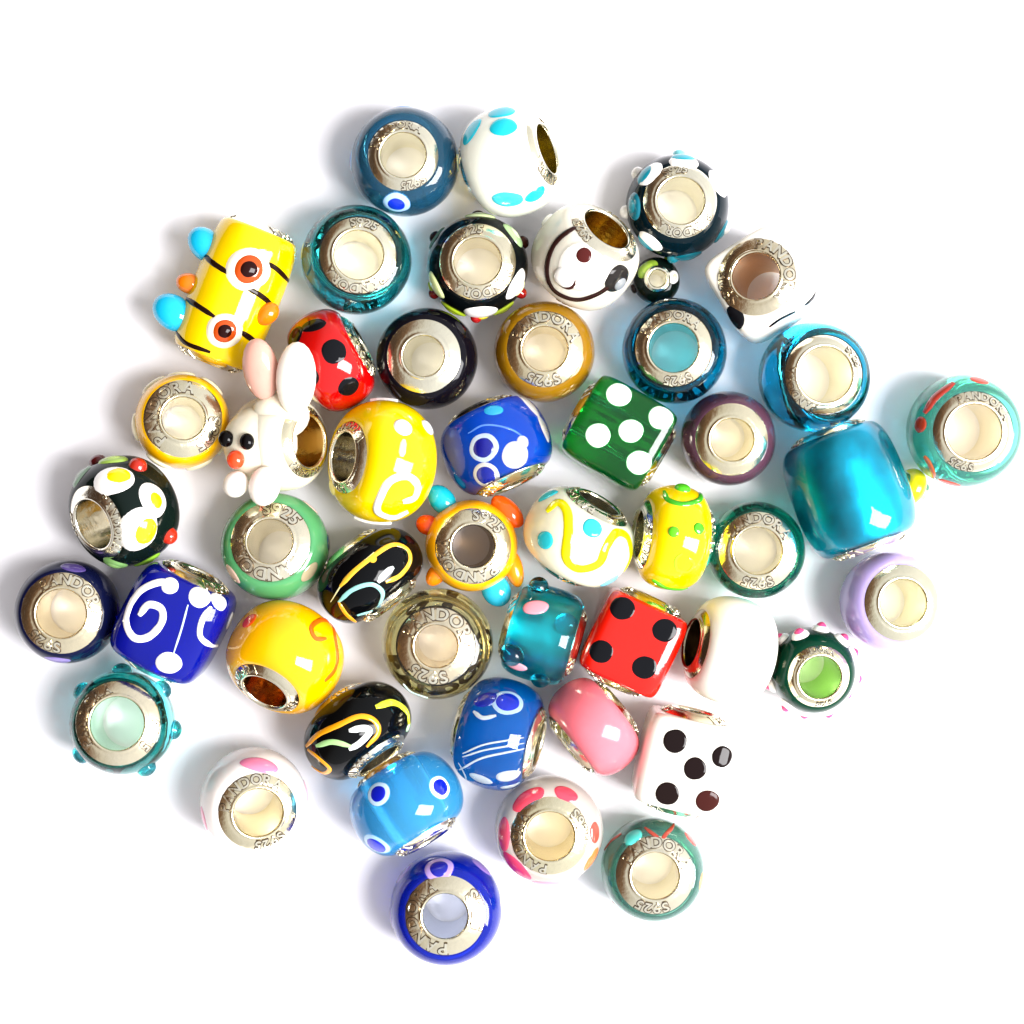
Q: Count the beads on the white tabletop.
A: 49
